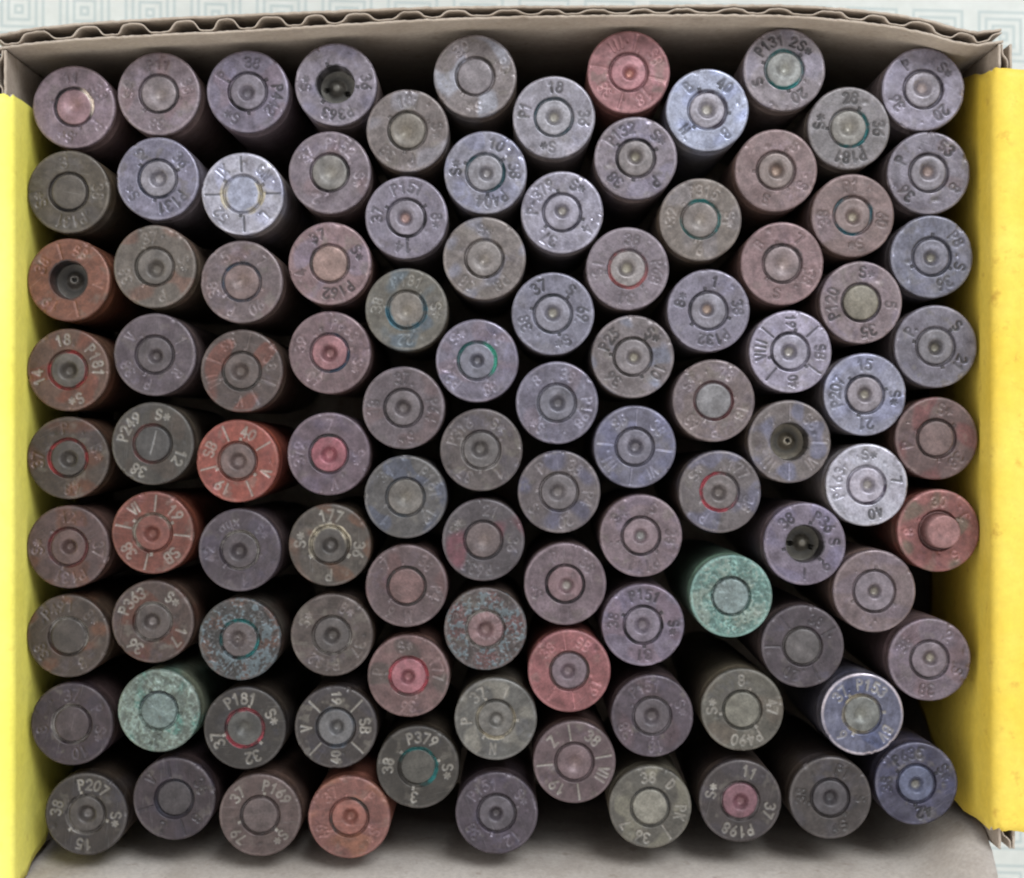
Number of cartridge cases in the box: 101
